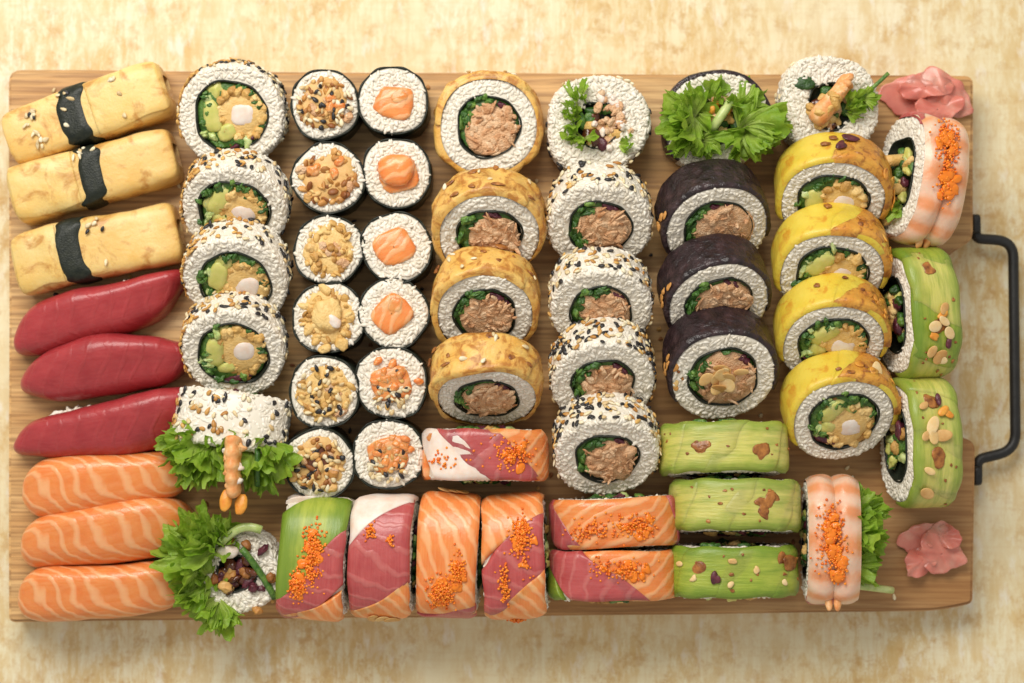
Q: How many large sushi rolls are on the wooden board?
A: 38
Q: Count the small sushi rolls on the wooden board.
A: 12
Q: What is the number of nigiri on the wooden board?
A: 9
